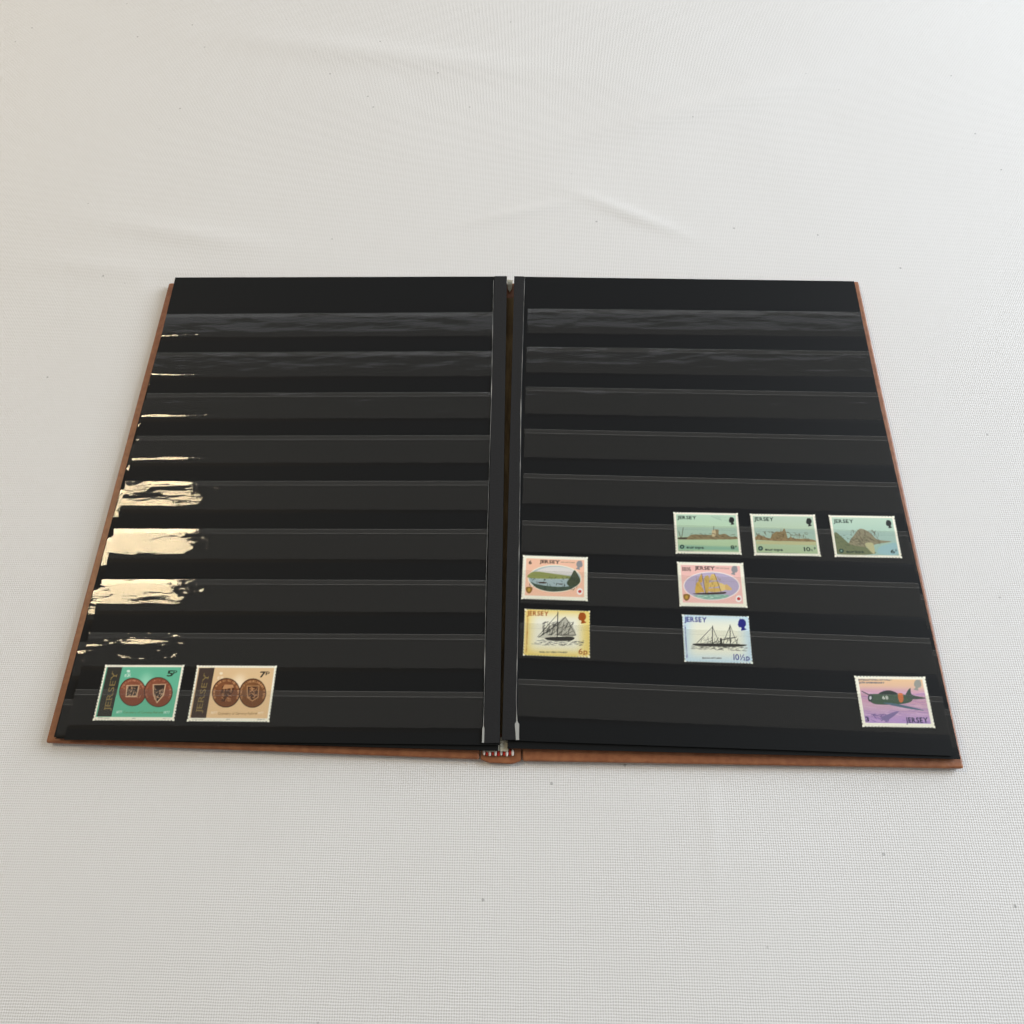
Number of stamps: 10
